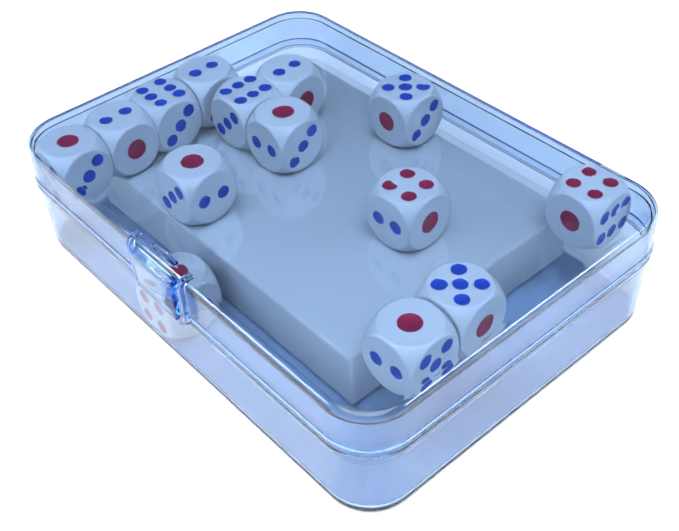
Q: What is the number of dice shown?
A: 14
